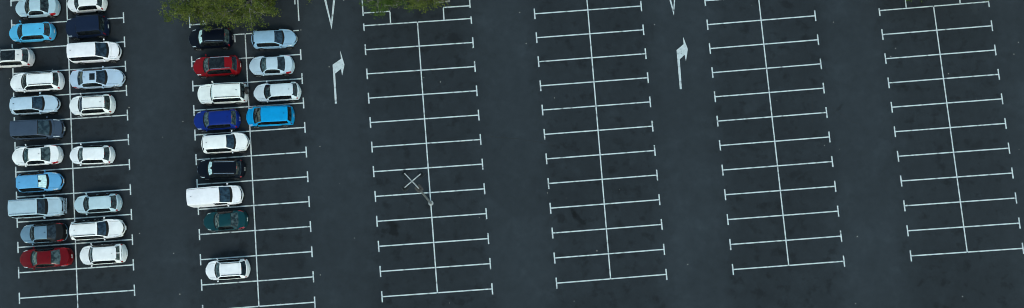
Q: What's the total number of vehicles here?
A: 33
